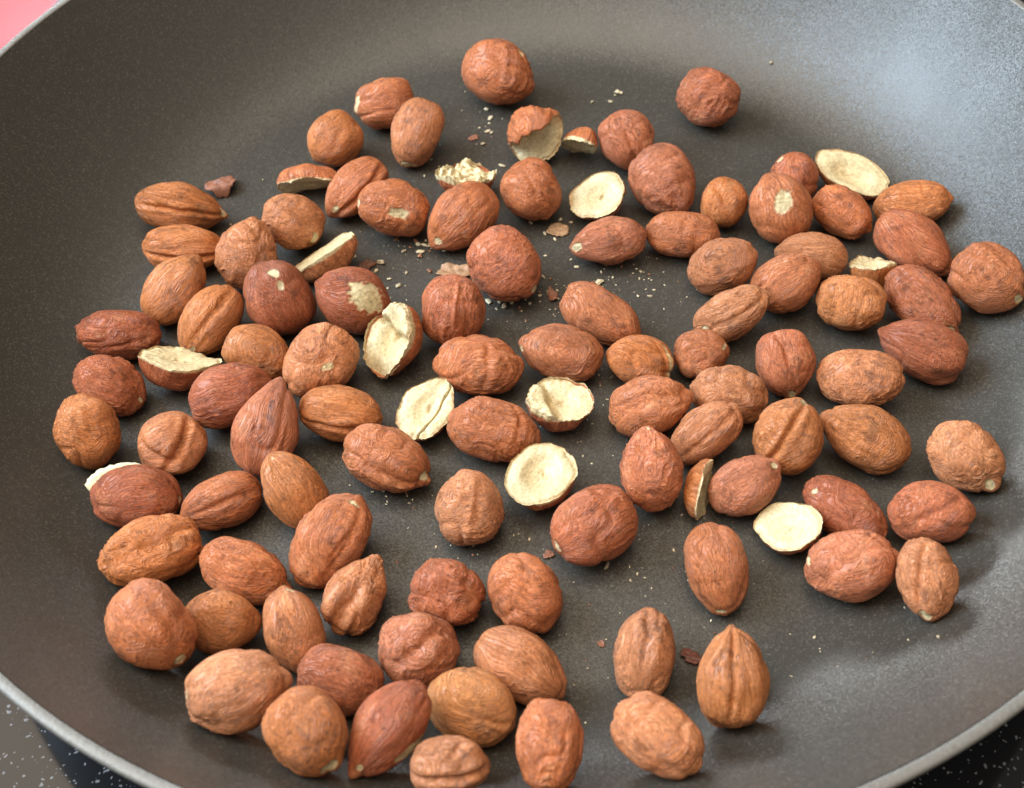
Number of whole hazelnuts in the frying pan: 94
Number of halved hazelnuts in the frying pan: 15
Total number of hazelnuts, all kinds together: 109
